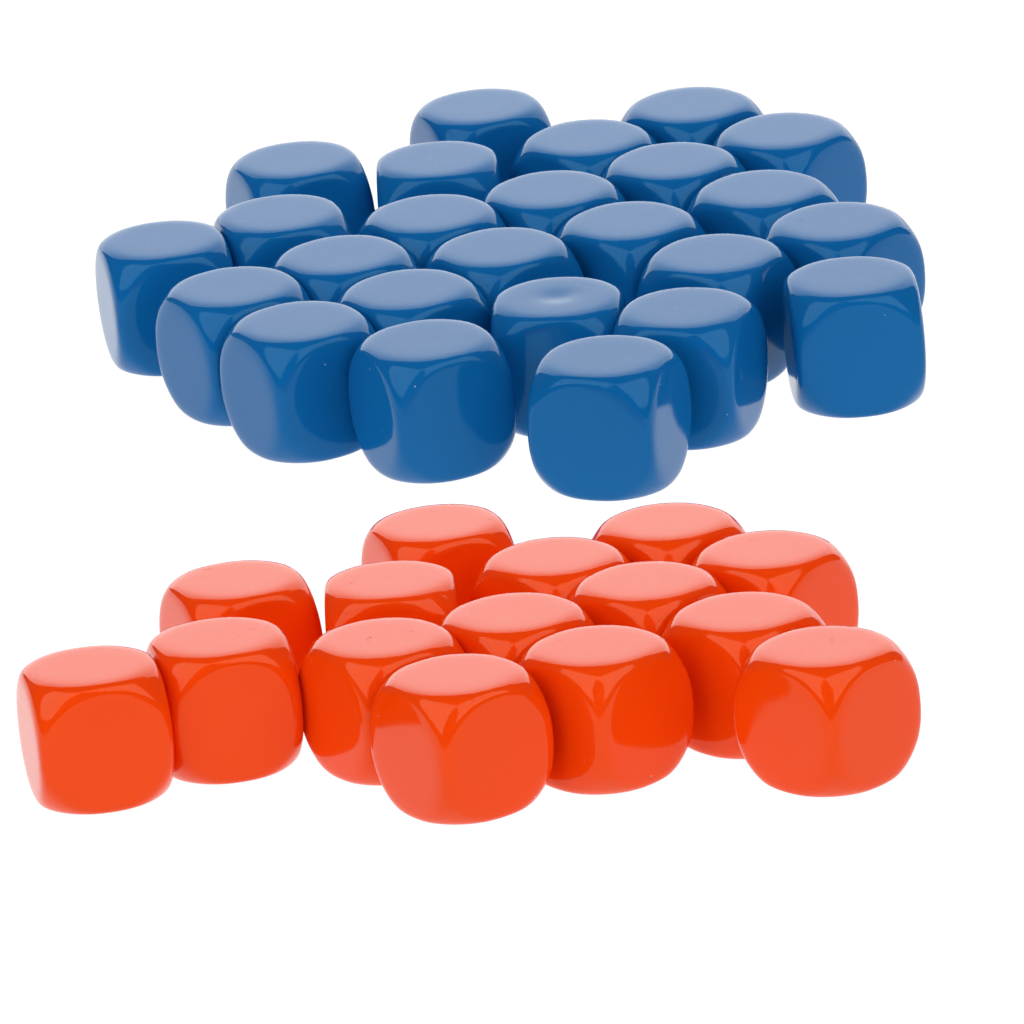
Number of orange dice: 15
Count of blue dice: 25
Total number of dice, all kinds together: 40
